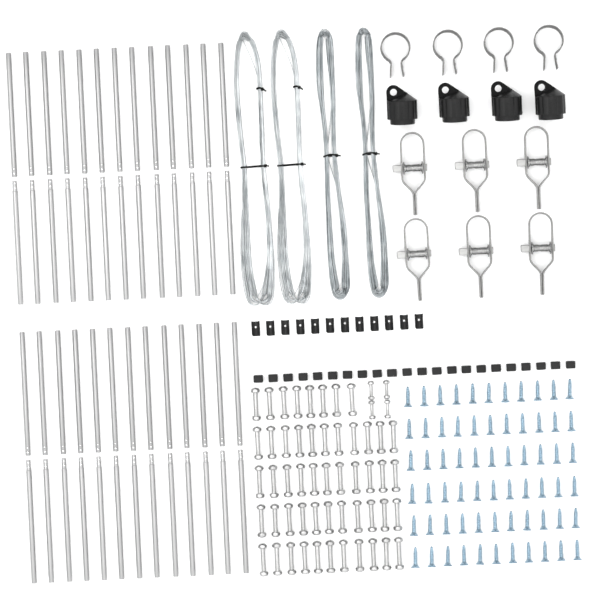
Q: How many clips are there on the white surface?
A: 12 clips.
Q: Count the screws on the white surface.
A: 66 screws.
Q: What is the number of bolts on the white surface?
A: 56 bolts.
